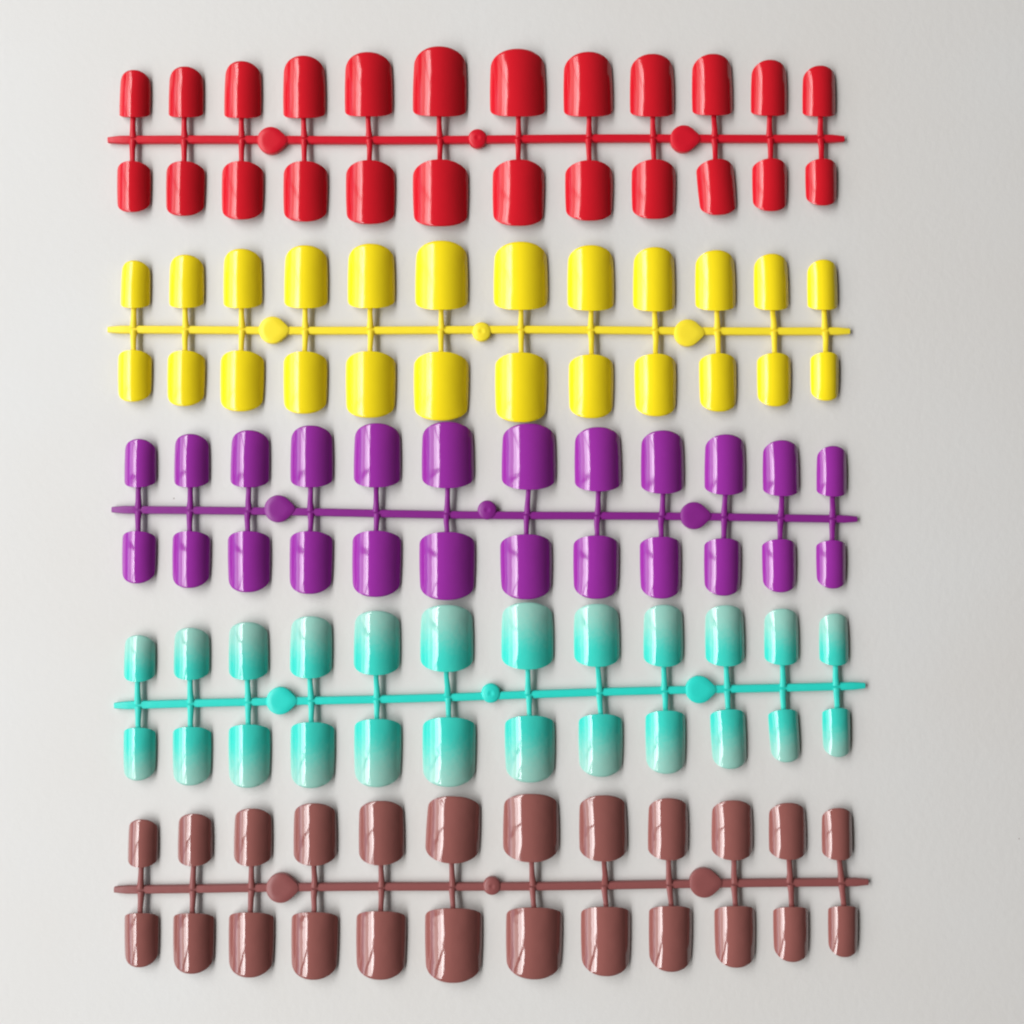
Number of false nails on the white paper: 120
